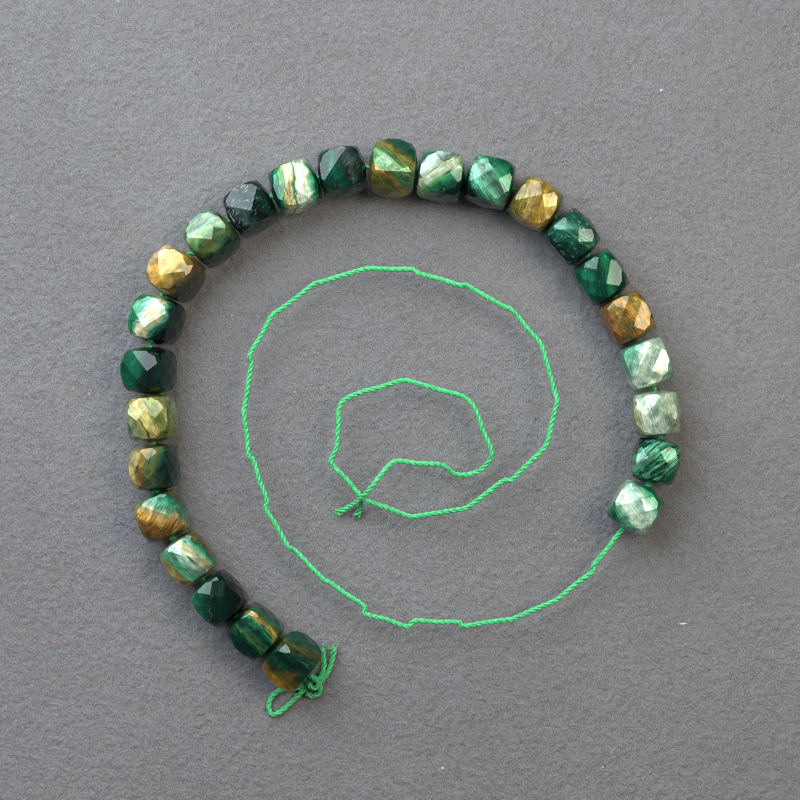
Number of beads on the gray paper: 25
